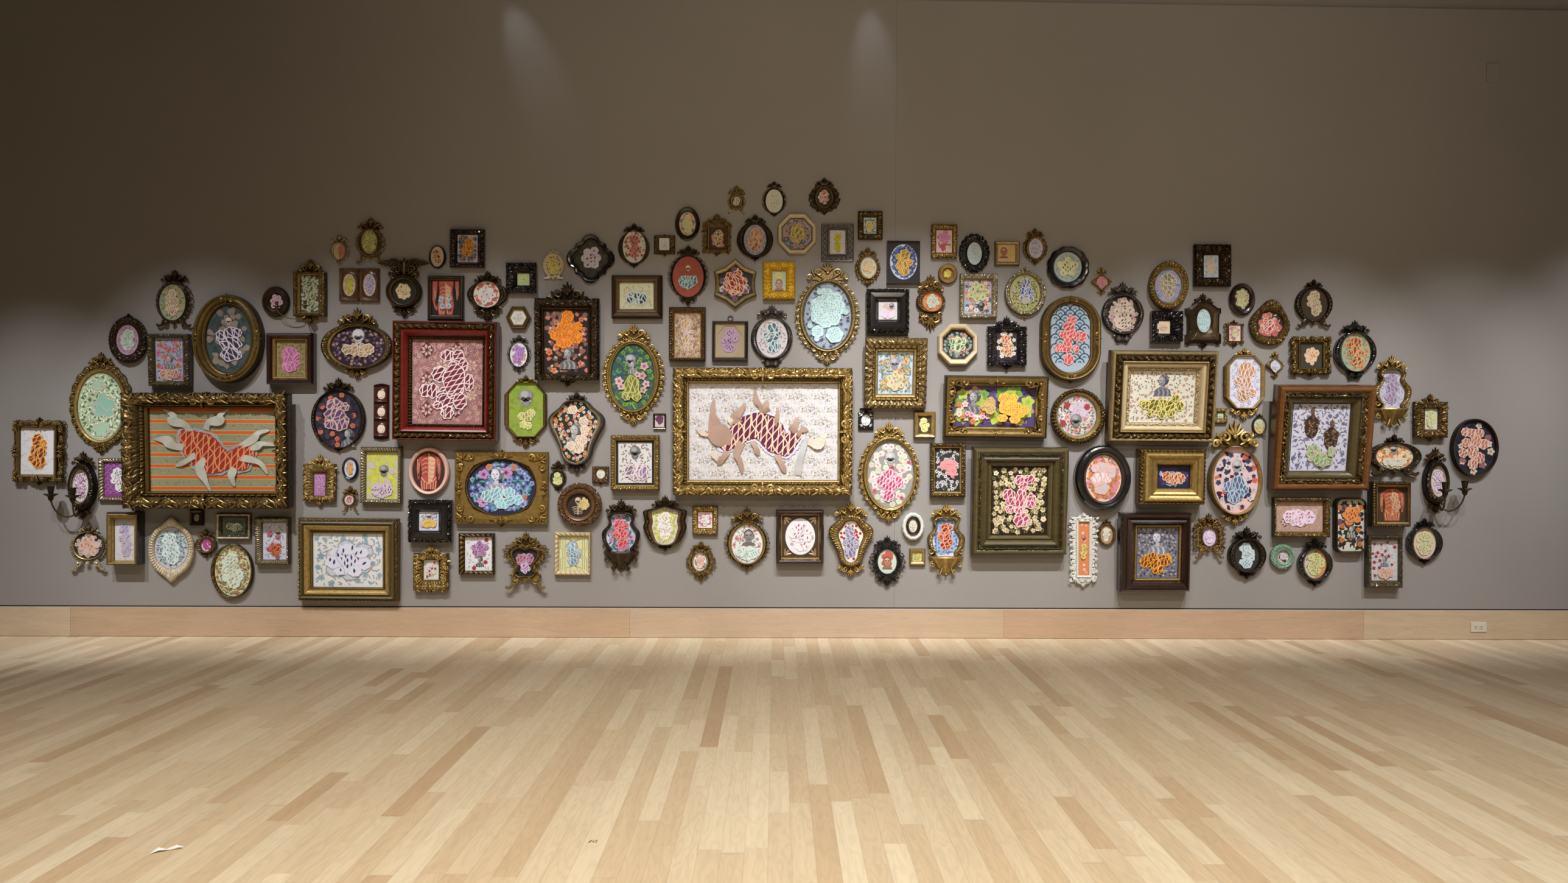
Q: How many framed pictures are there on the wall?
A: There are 150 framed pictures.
